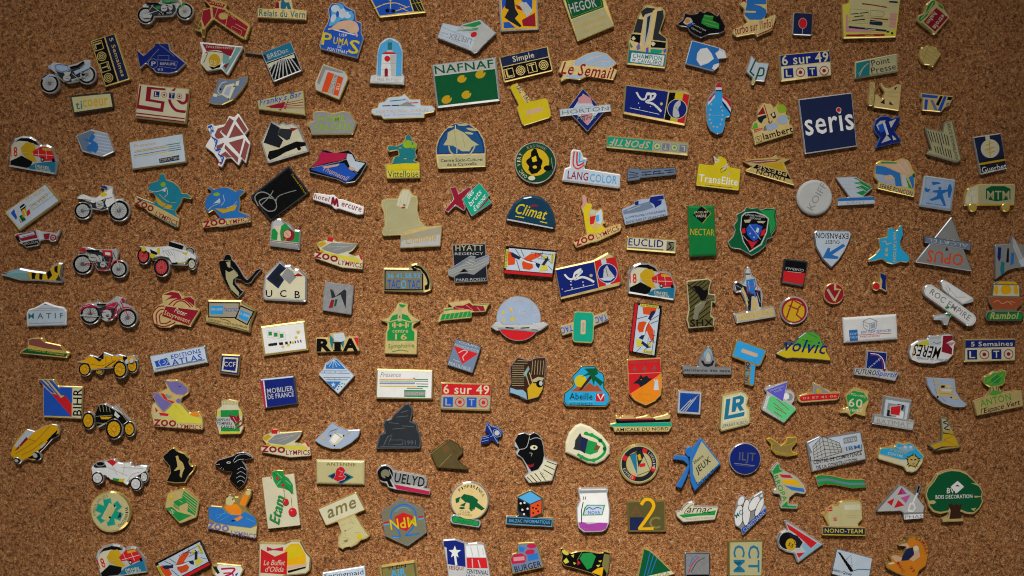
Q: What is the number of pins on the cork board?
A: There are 200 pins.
